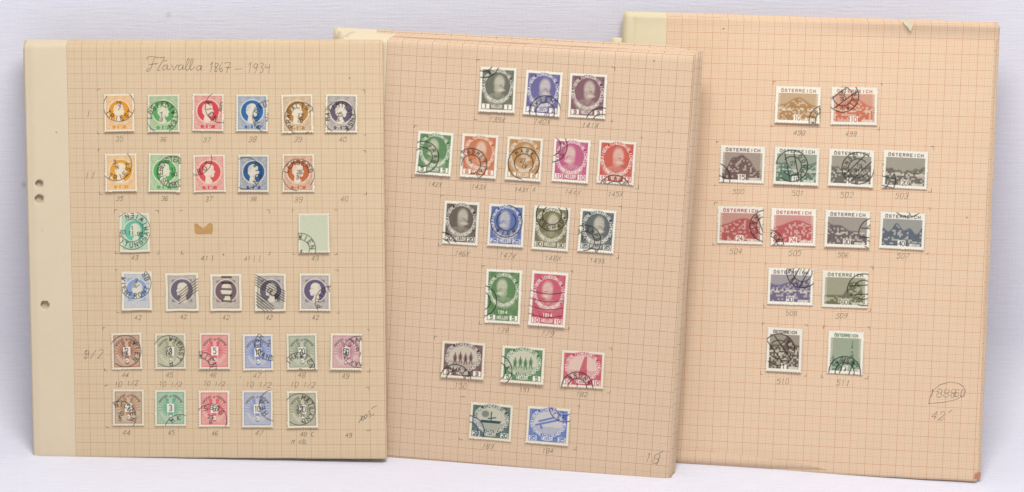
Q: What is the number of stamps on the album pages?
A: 62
